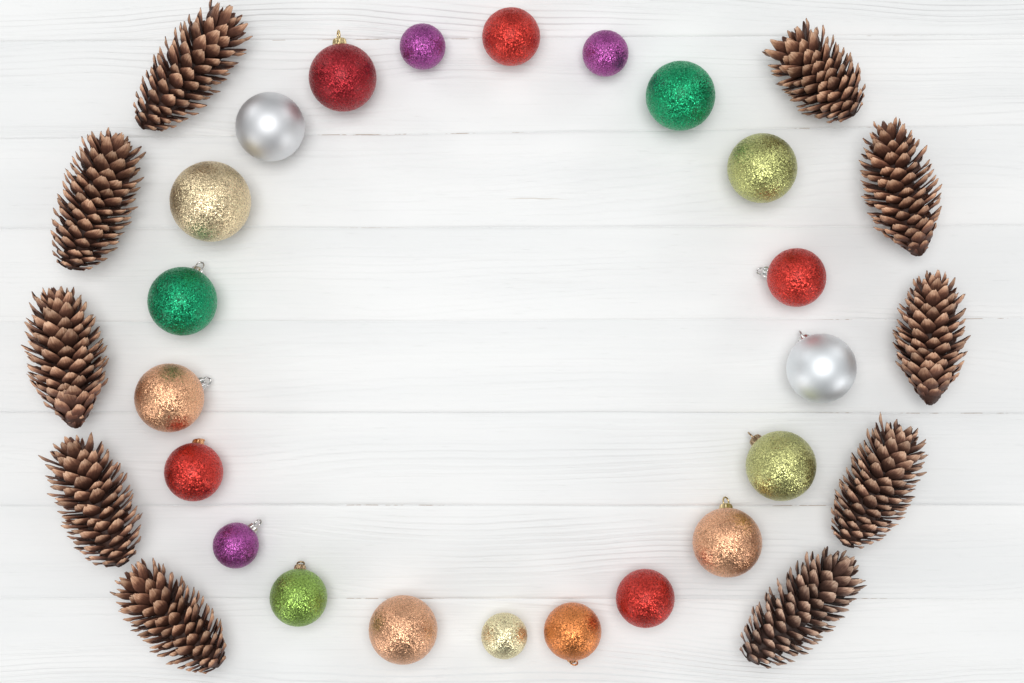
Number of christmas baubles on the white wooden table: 21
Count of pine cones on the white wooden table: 10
